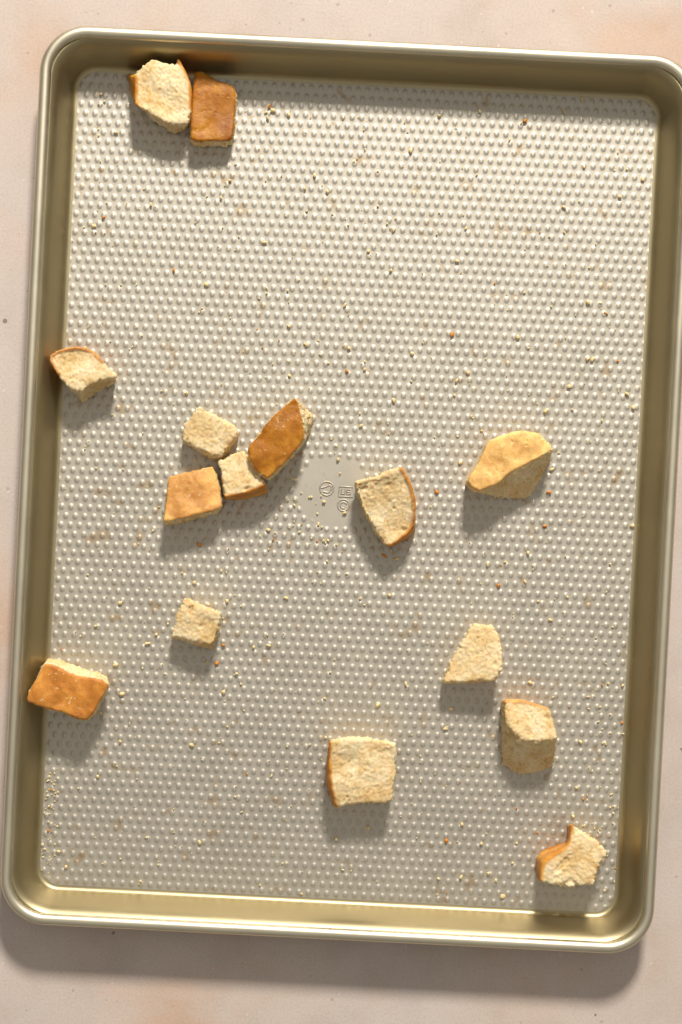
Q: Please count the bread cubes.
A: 15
